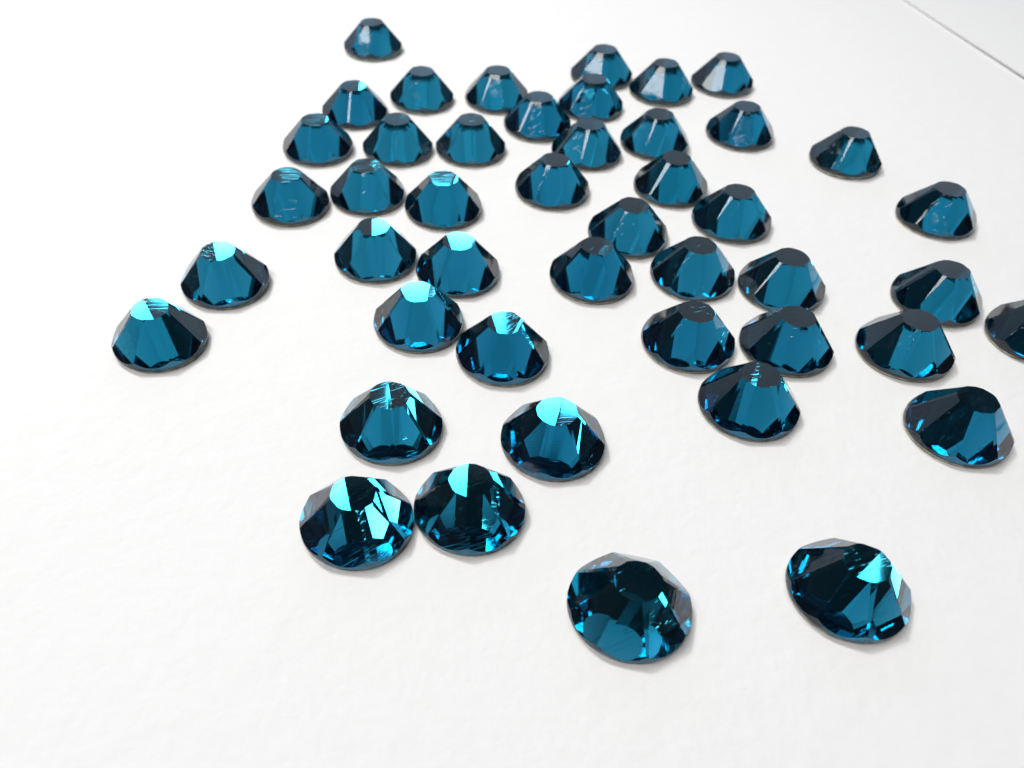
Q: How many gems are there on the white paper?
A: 46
